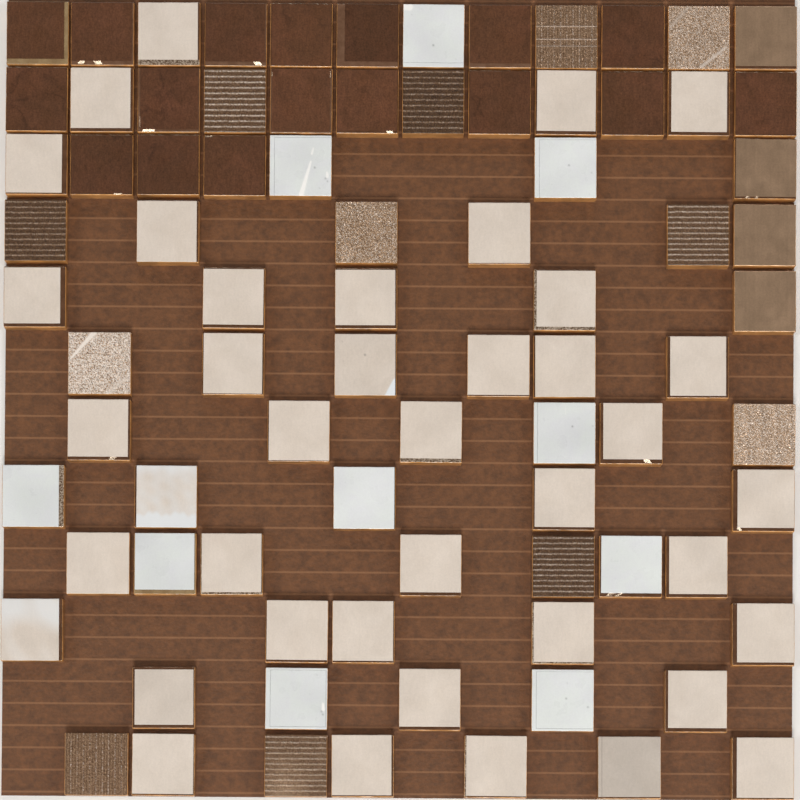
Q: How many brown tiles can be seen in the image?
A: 17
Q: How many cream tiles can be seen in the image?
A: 40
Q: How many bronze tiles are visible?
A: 16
